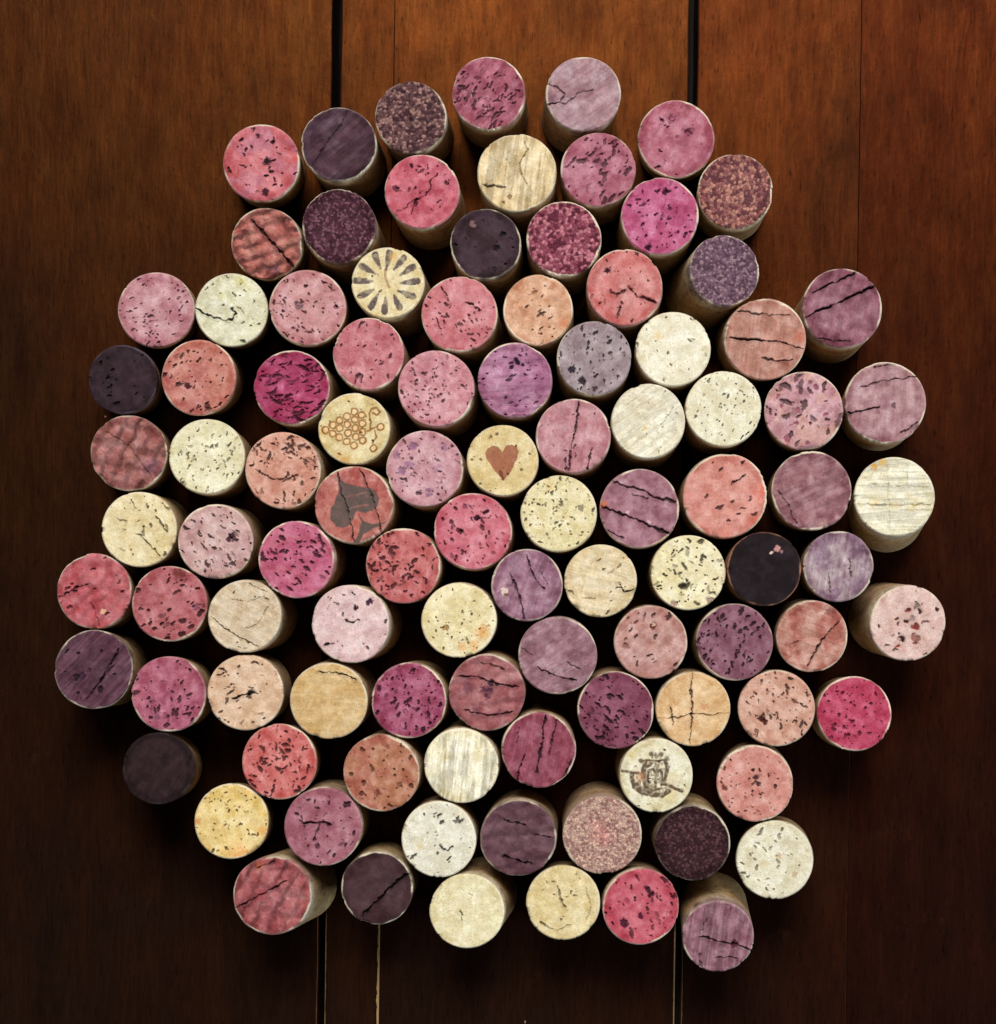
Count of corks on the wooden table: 100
